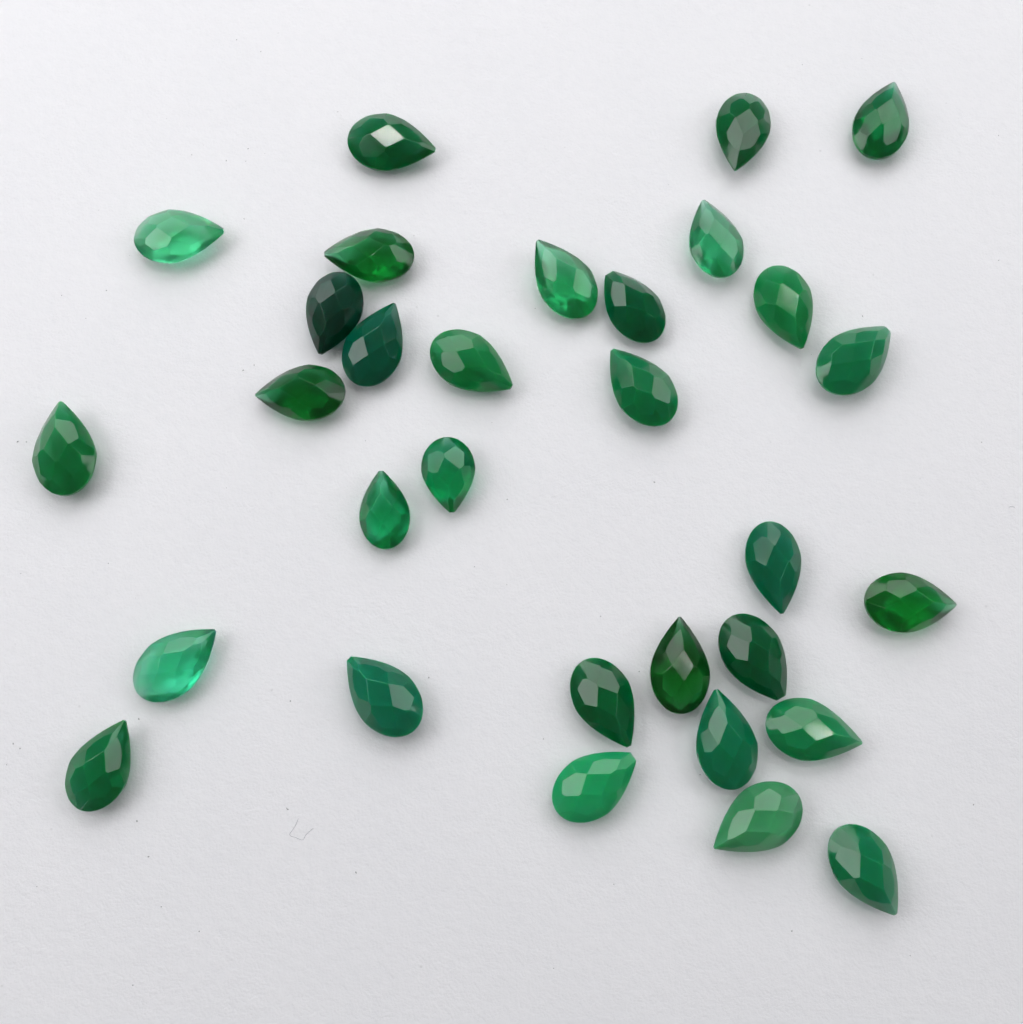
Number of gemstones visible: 31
